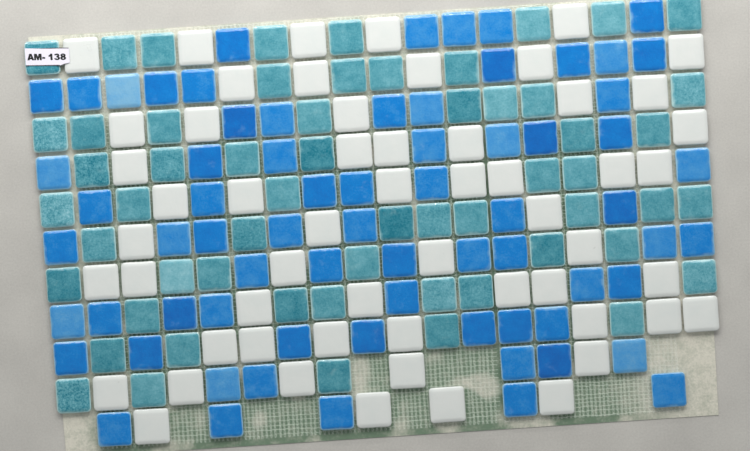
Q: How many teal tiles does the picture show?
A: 58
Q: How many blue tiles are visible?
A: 70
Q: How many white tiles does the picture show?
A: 56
